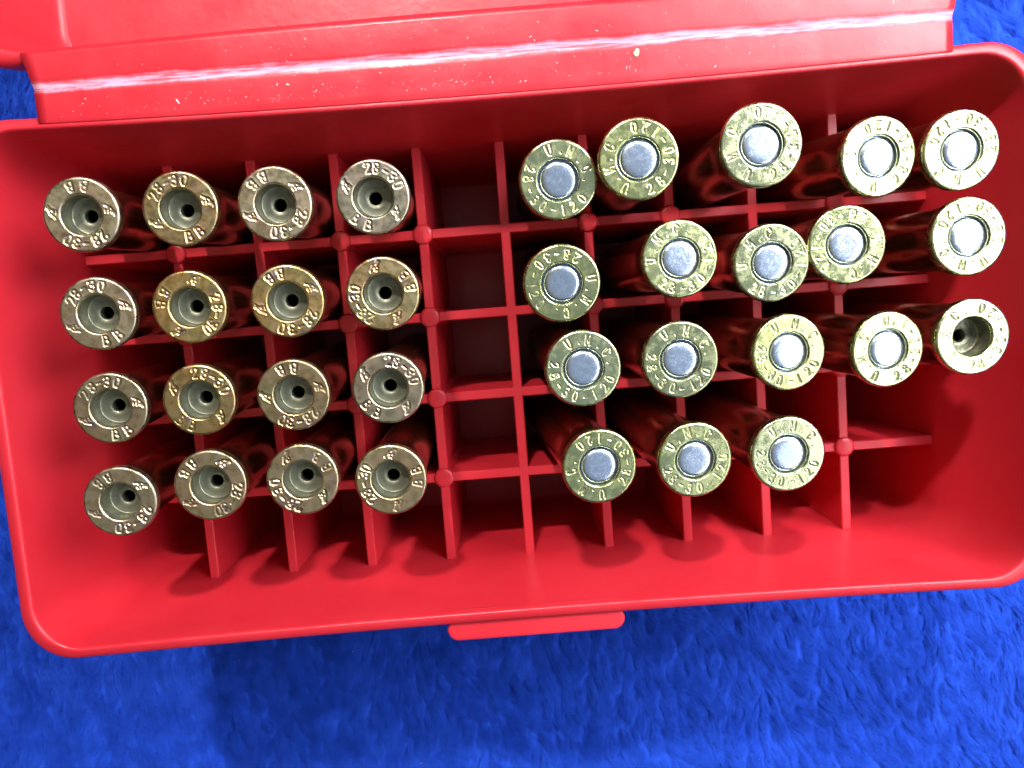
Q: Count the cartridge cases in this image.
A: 34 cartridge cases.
